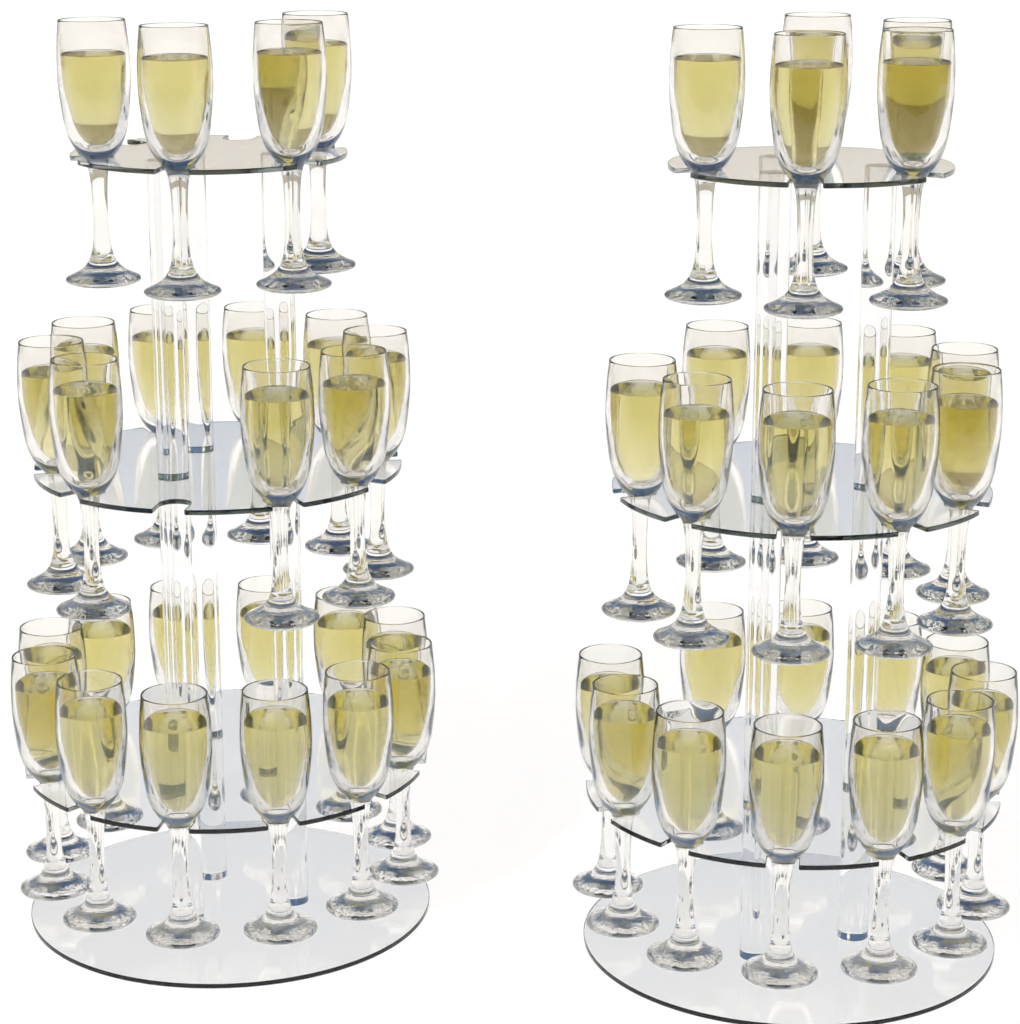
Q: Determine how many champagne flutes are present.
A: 50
